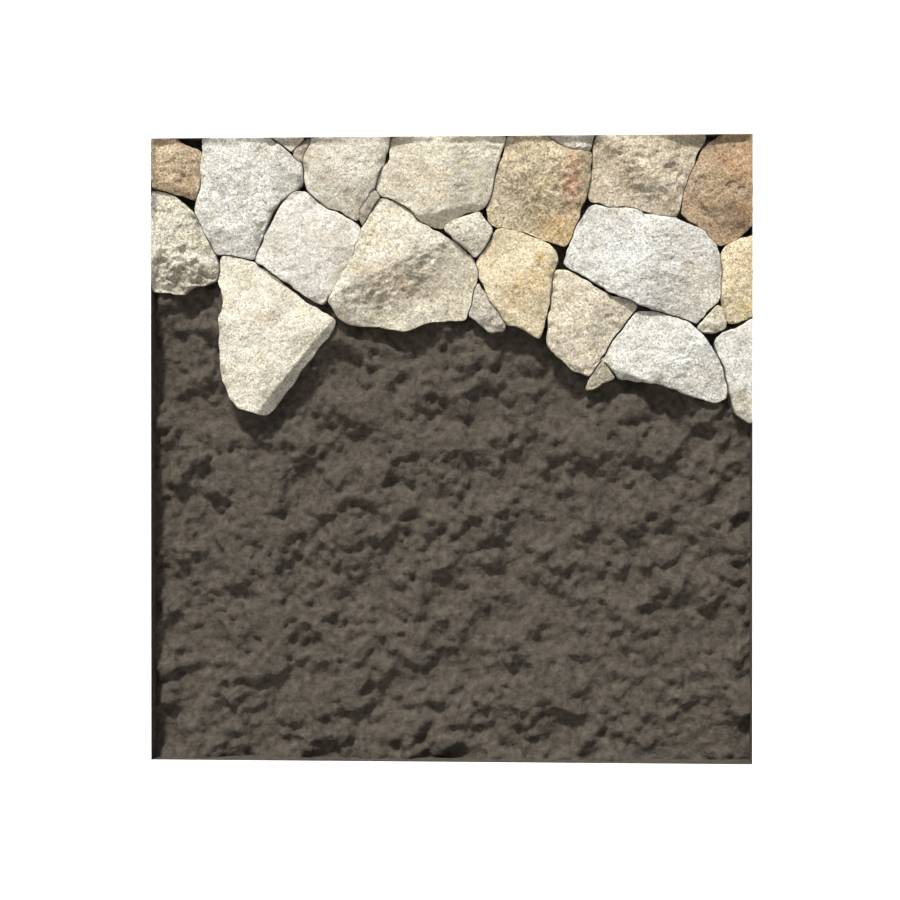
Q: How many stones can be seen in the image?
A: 25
